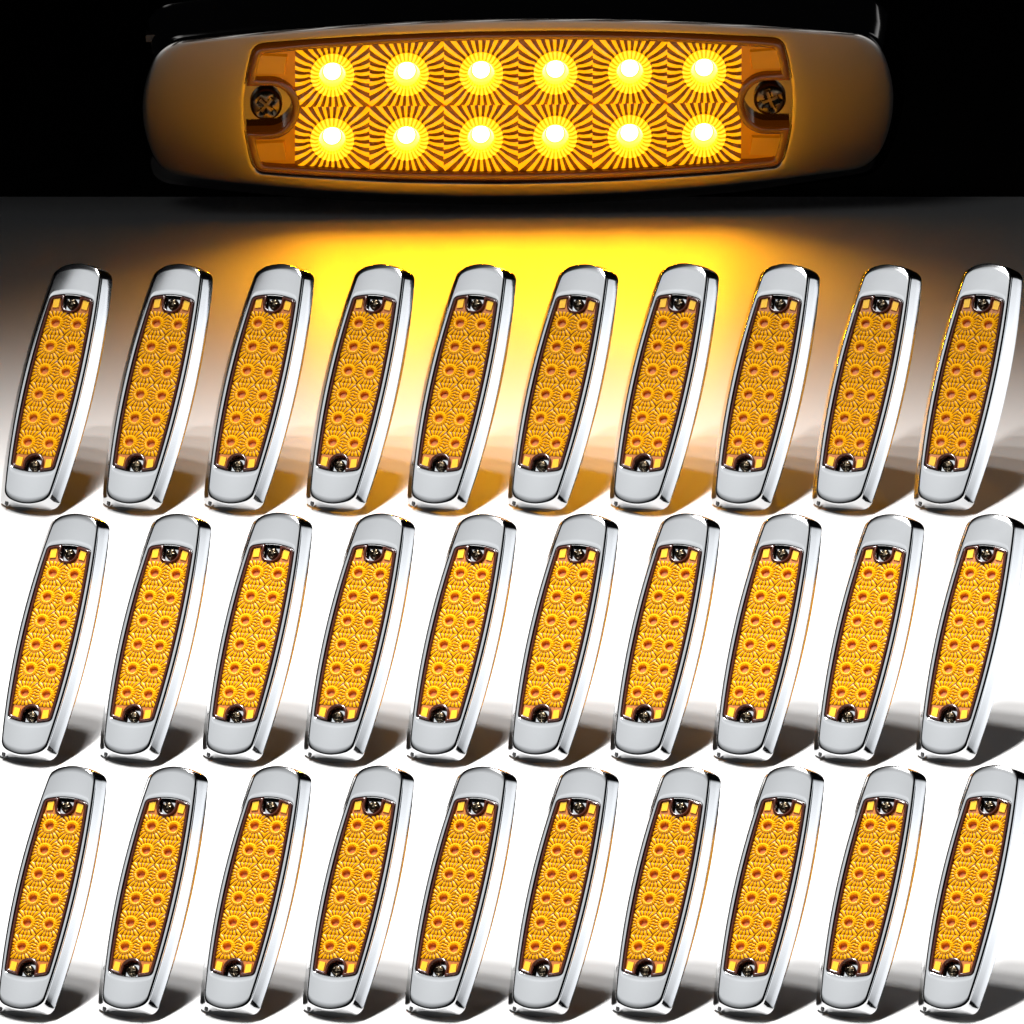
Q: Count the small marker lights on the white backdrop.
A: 30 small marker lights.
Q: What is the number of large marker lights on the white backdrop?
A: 1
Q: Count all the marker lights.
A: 31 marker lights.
